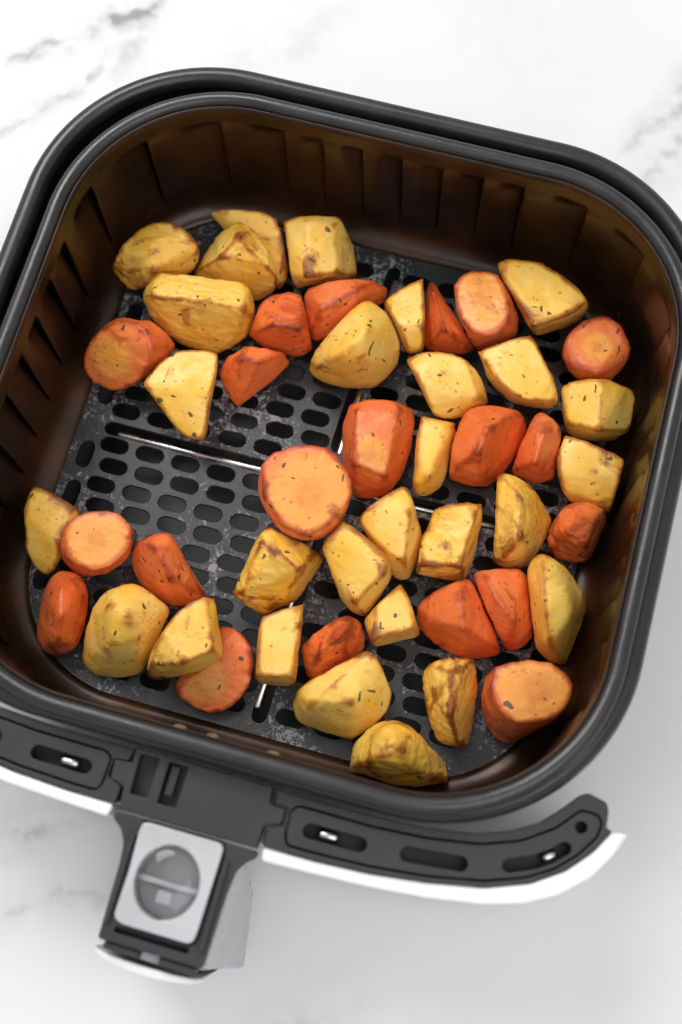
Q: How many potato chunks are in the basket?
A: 28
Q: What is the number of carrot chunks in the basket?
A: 20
